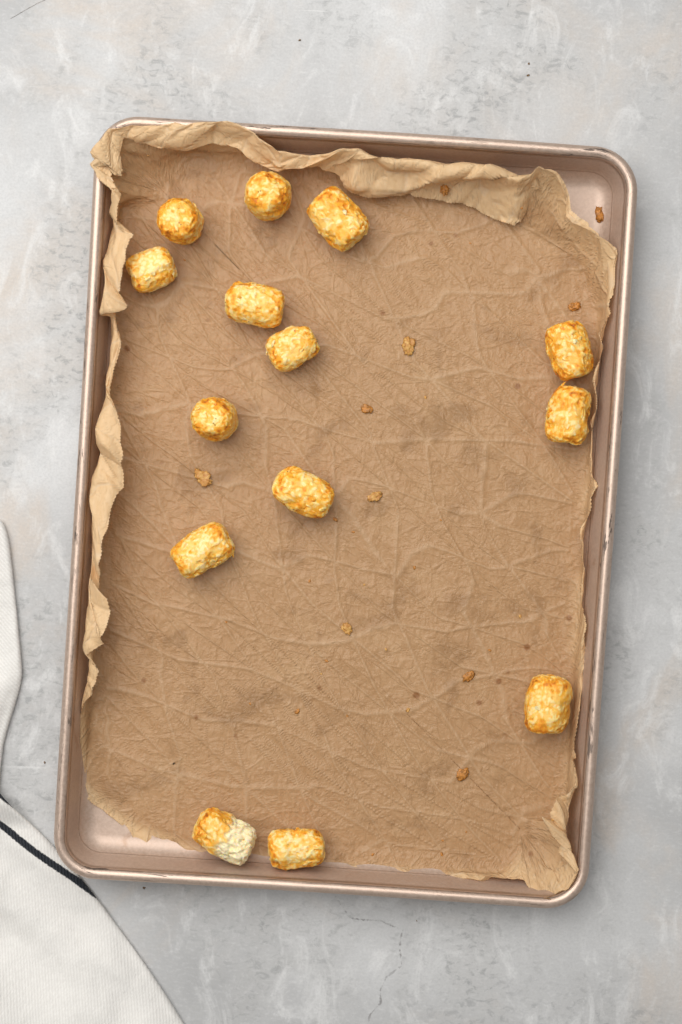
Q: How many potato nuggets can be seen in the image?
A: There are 14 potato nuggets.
